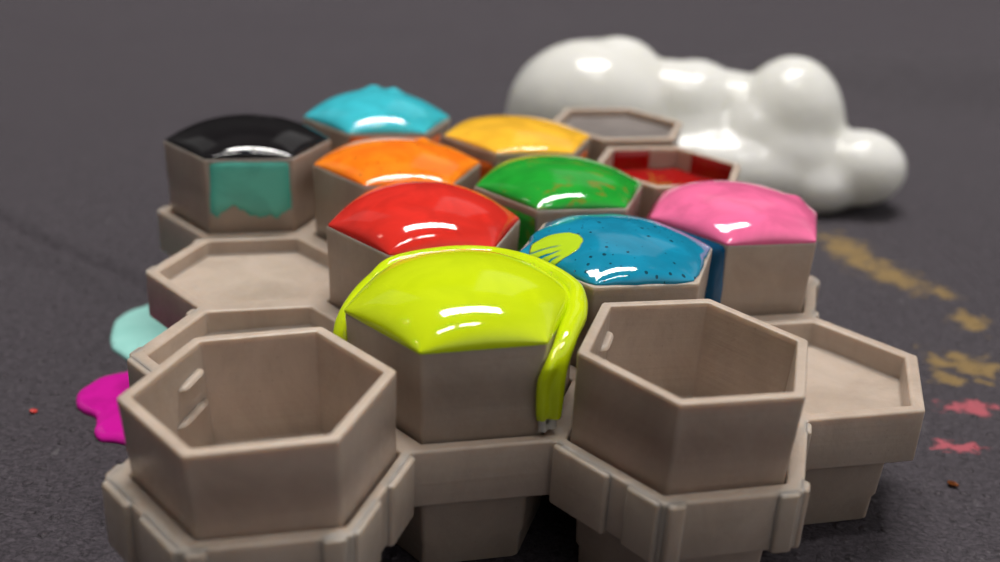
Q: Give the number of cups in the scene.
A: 13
